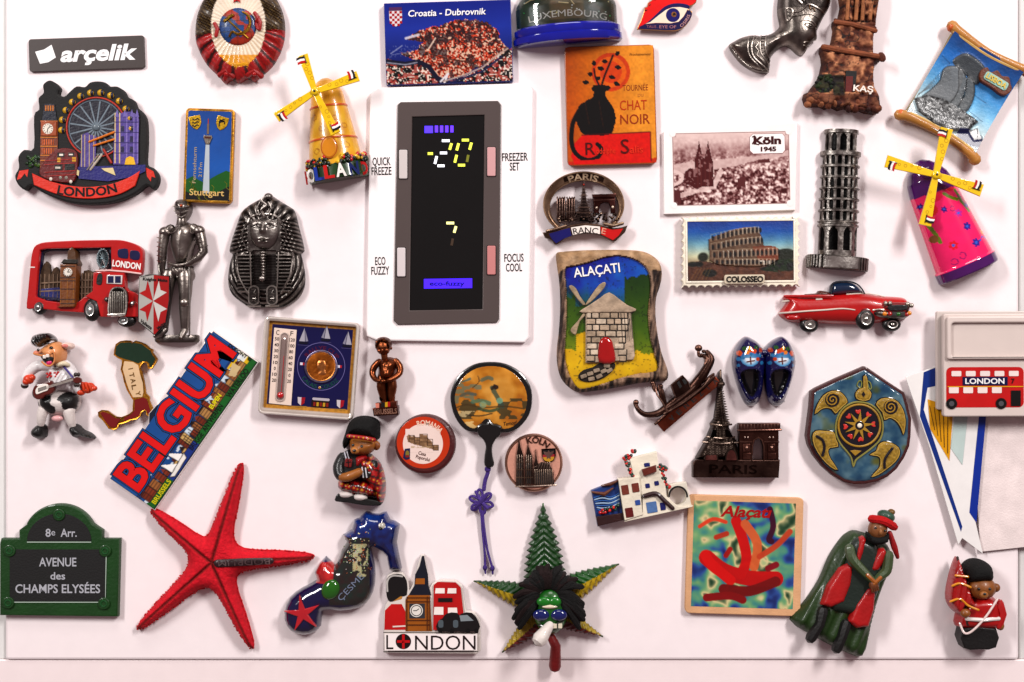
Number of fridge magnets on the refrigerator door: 44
